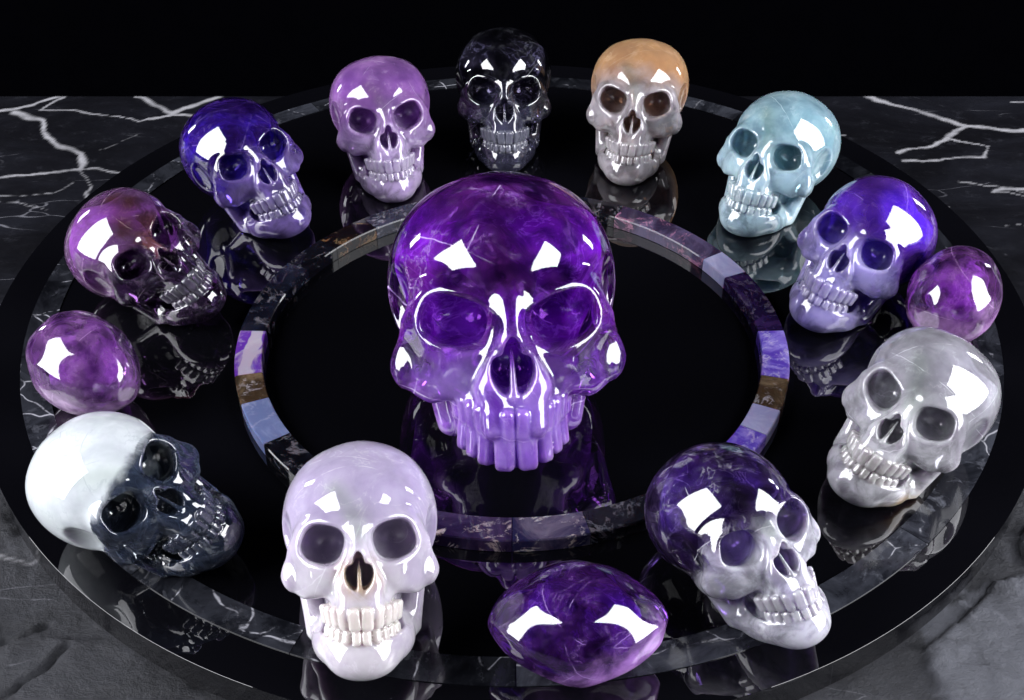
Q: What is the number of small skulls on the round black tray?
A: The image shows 11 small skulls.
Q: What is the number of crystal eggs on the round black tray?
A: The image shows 3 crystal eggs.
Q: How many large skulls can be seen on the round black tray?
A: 1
